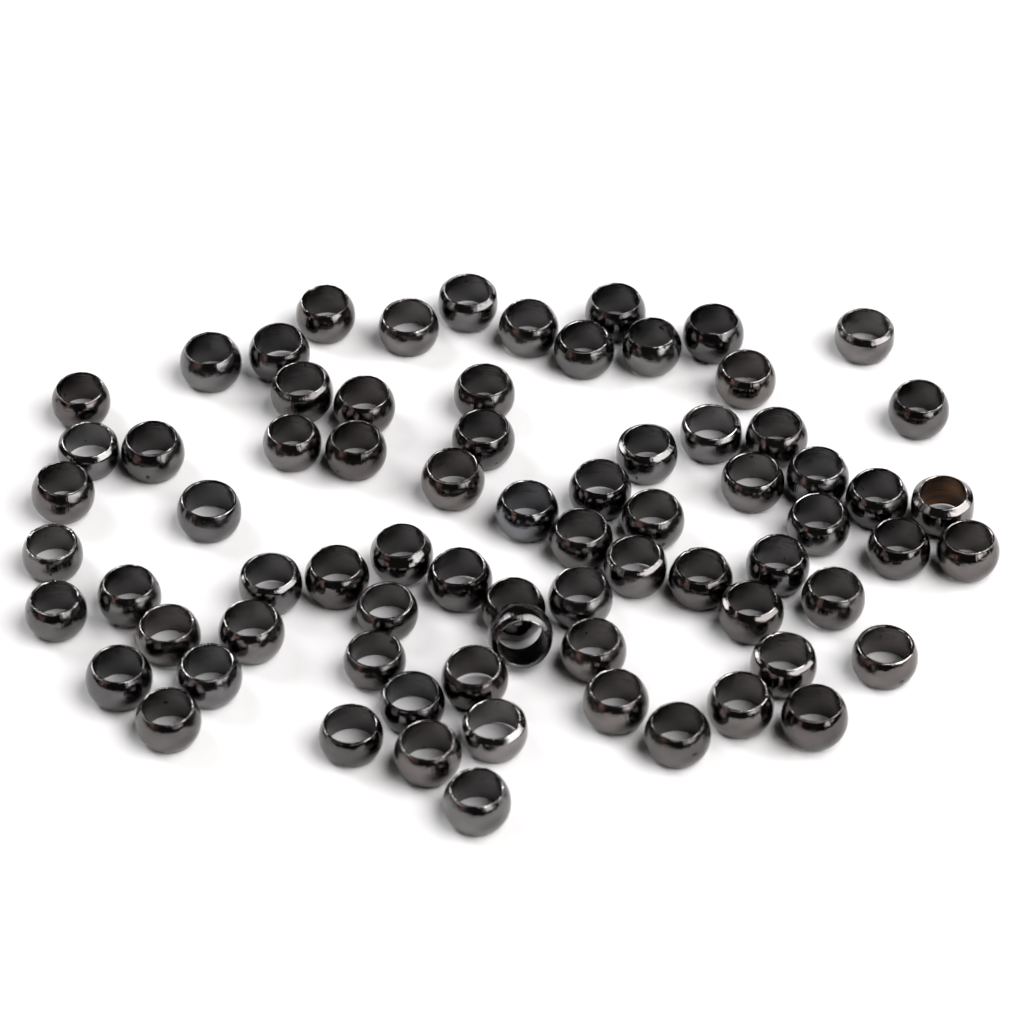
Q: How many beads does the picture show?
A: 74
